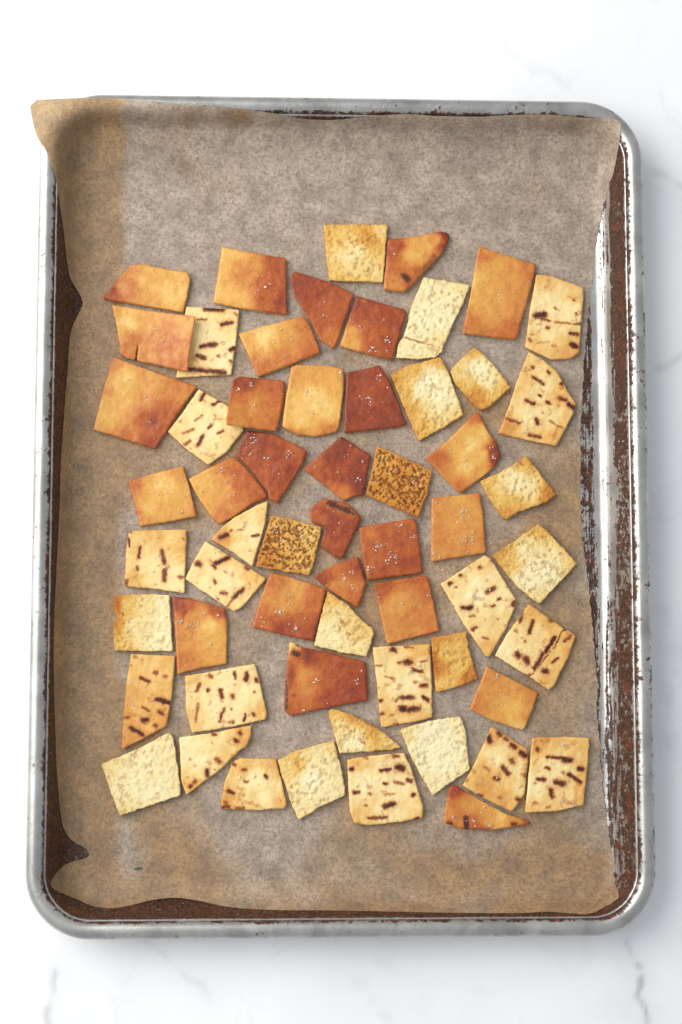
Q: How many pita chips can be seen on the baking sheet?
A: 59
